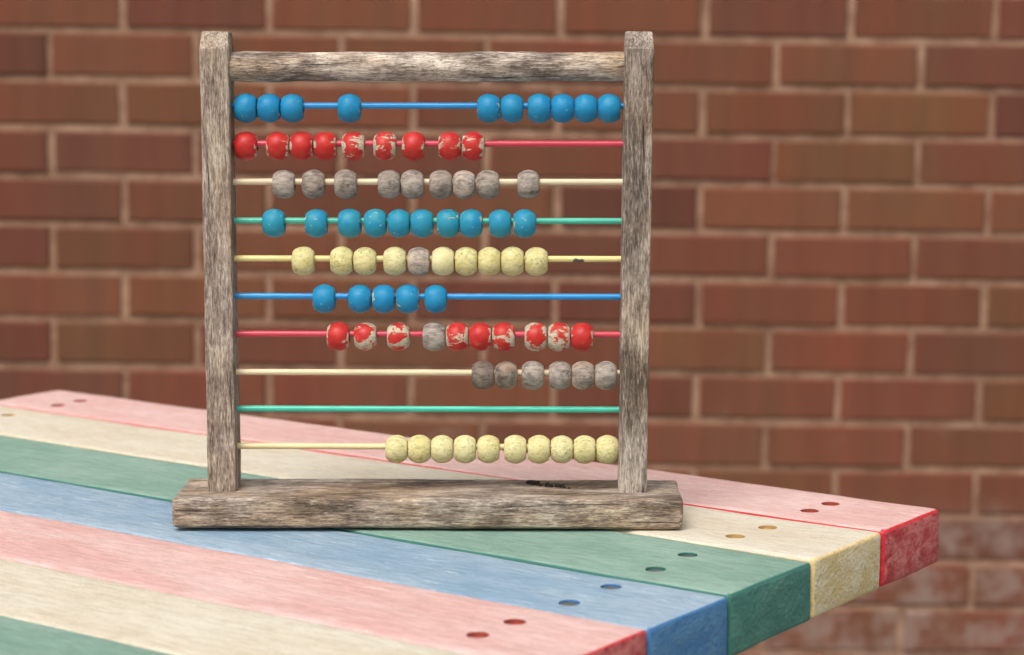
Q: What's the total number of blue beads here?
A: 25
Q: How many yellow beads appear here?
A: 19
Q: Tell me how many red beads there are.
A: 18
